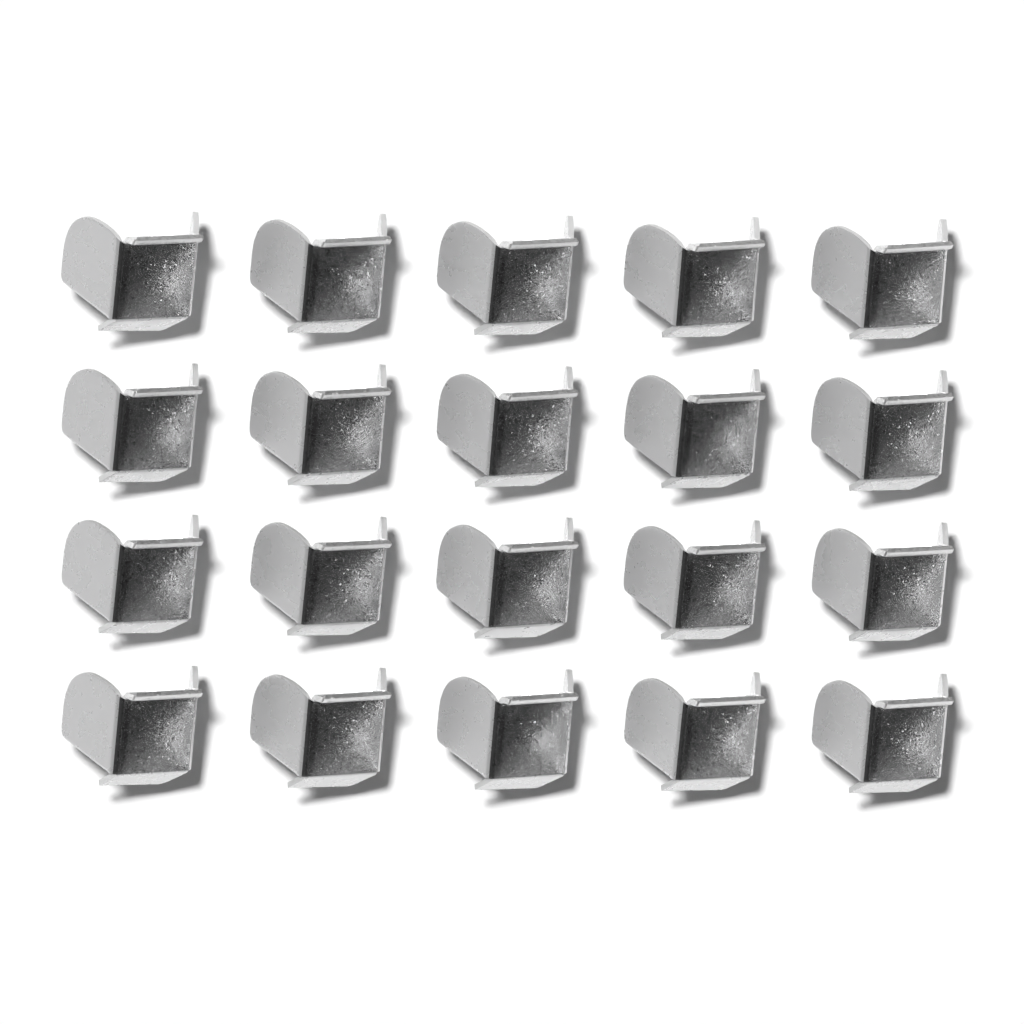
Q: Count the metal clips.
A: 20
